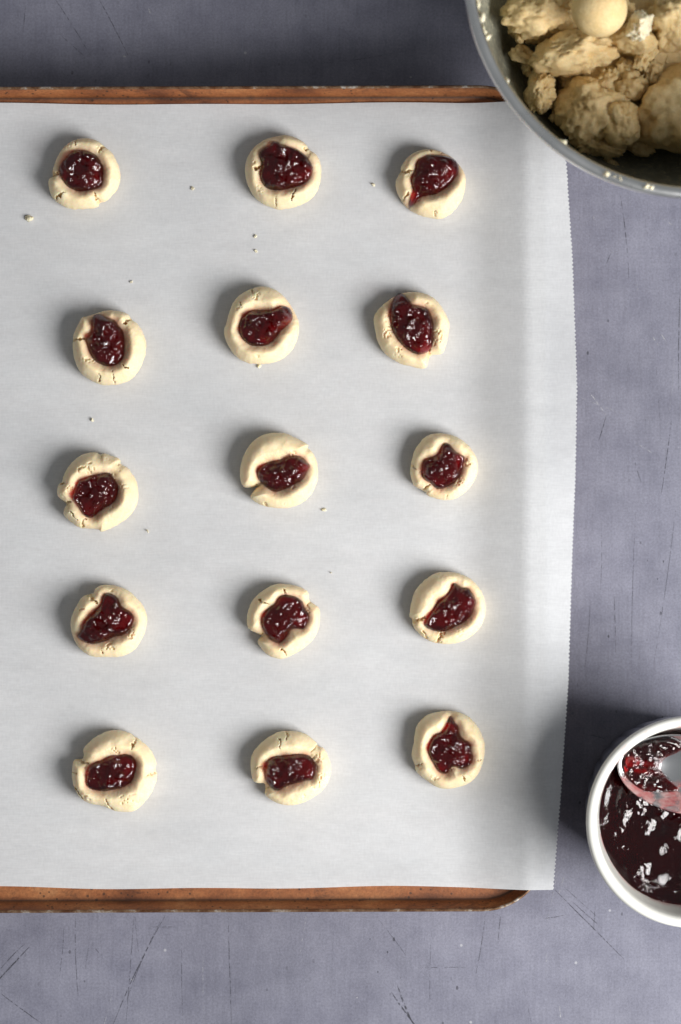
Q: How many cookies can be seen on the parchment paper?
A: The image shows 15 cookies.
